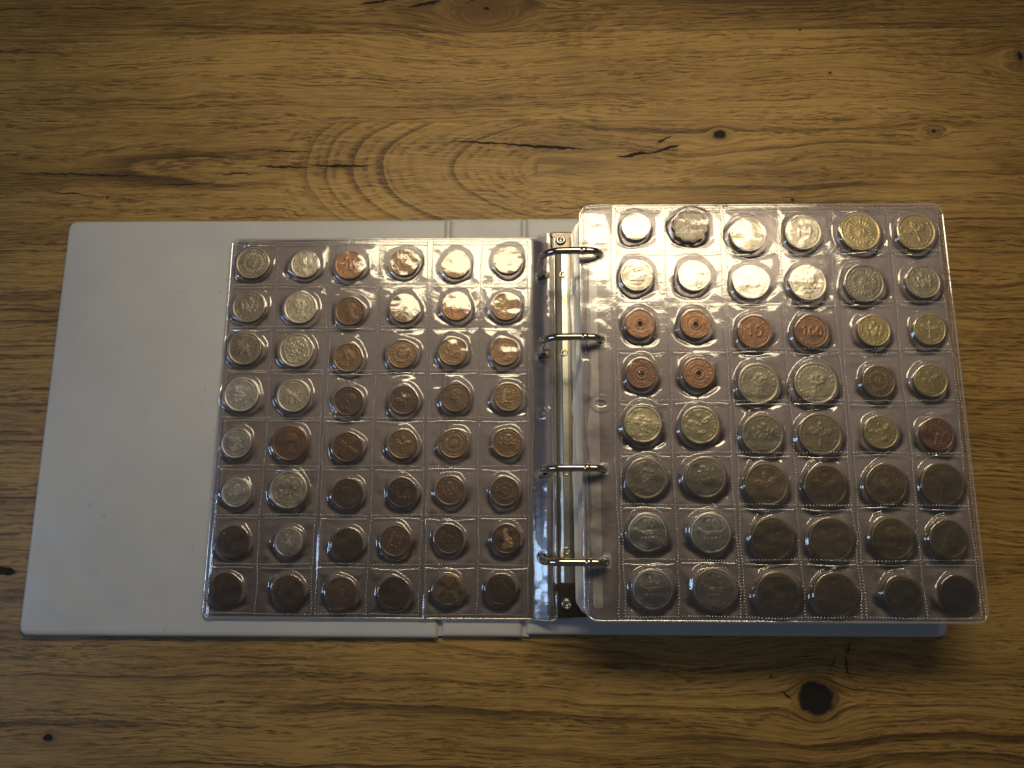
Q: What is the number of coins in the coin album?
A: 96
